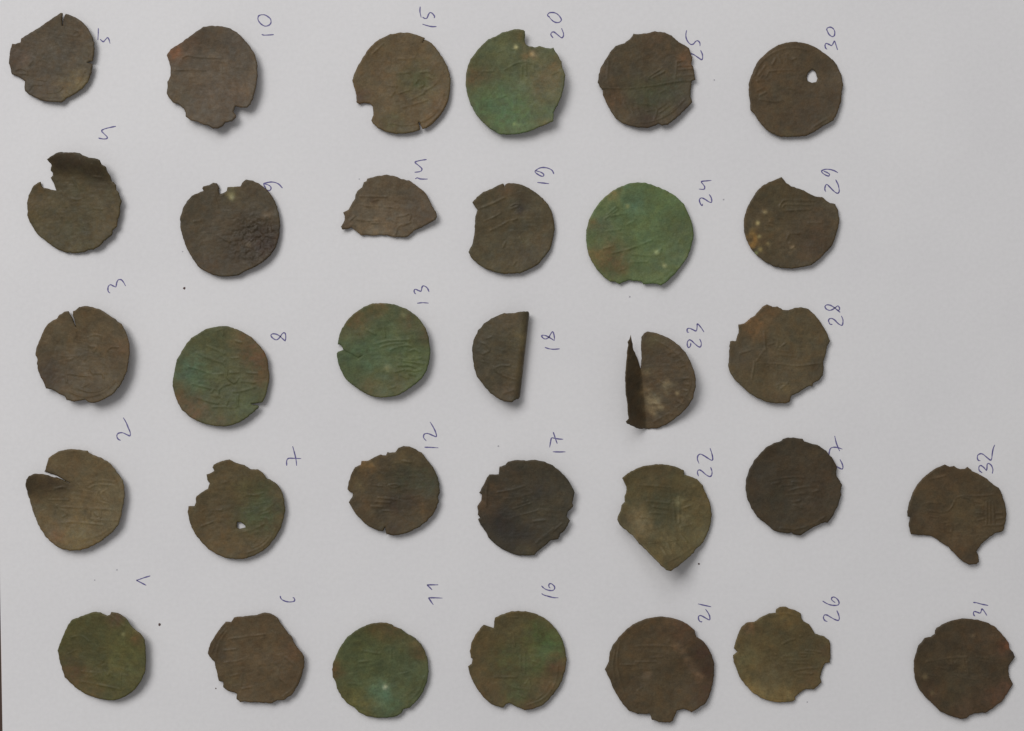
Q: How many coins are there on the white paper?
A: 32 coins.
